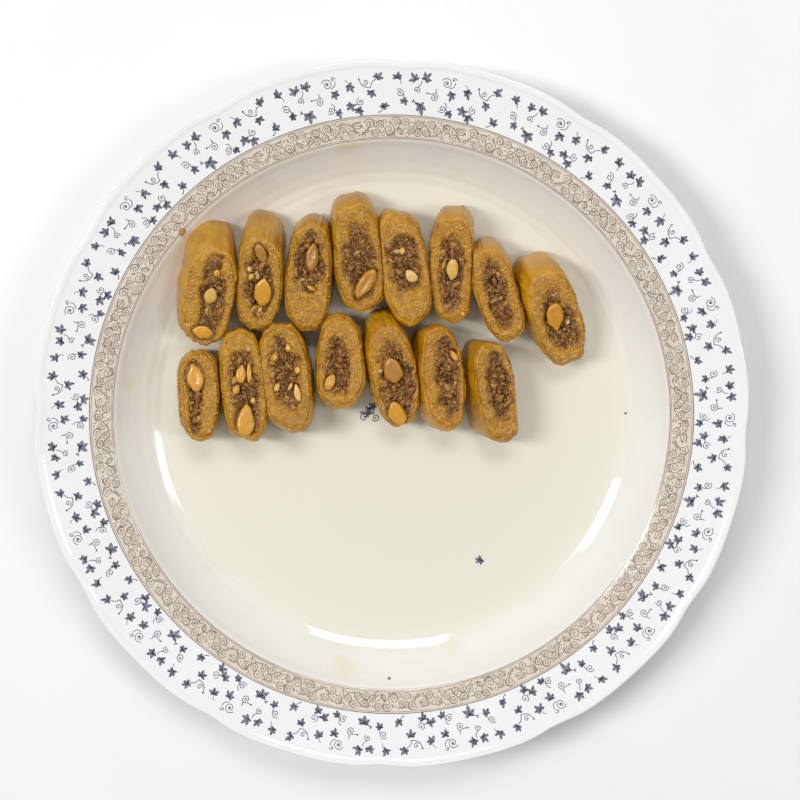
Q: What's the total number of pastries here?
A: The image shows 15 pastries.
